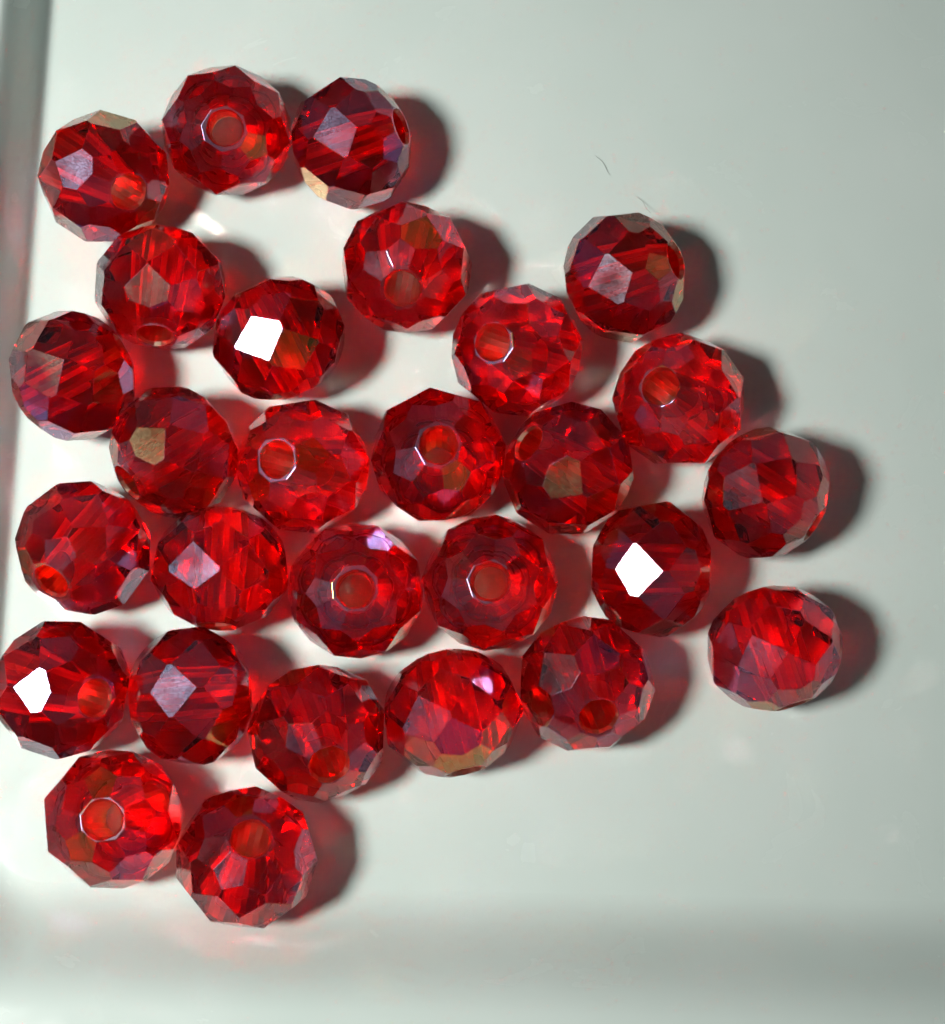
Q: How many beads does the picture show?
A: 28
